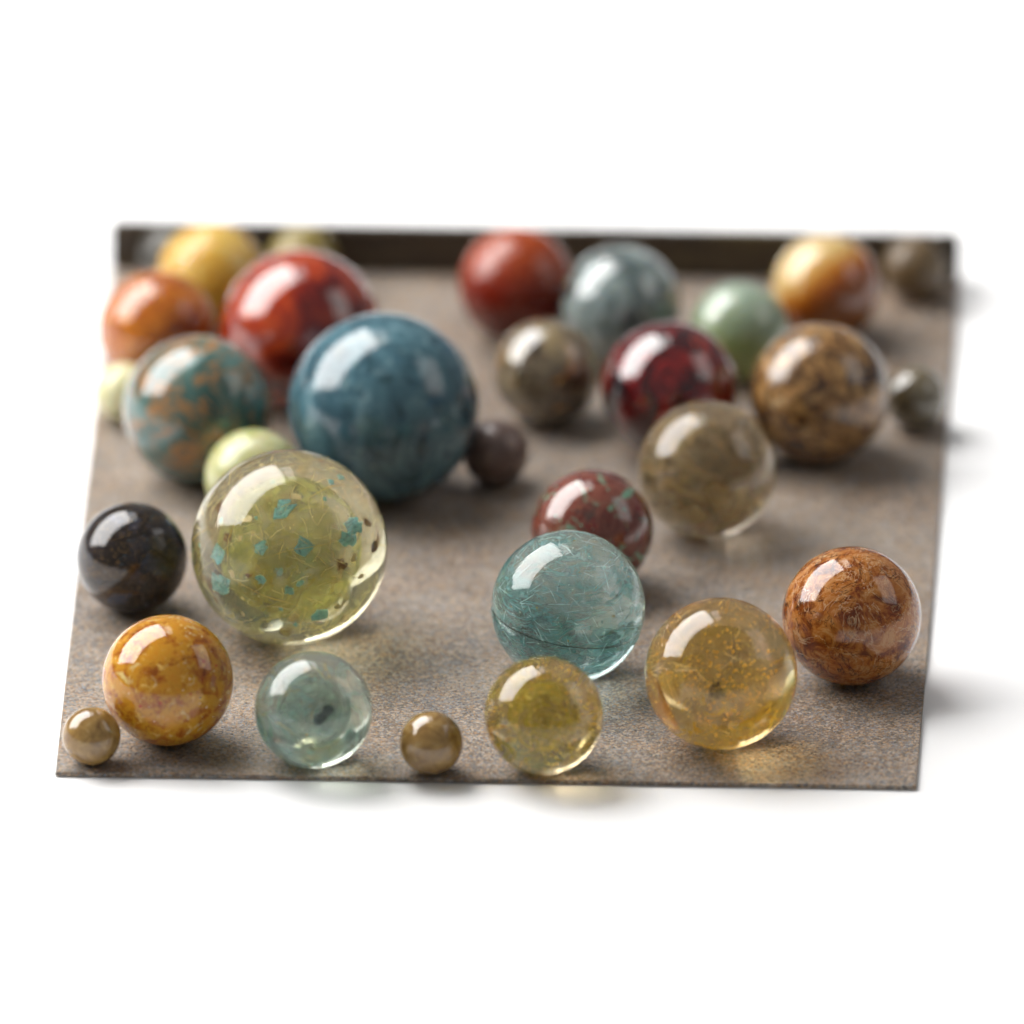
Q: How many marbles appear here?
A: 31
